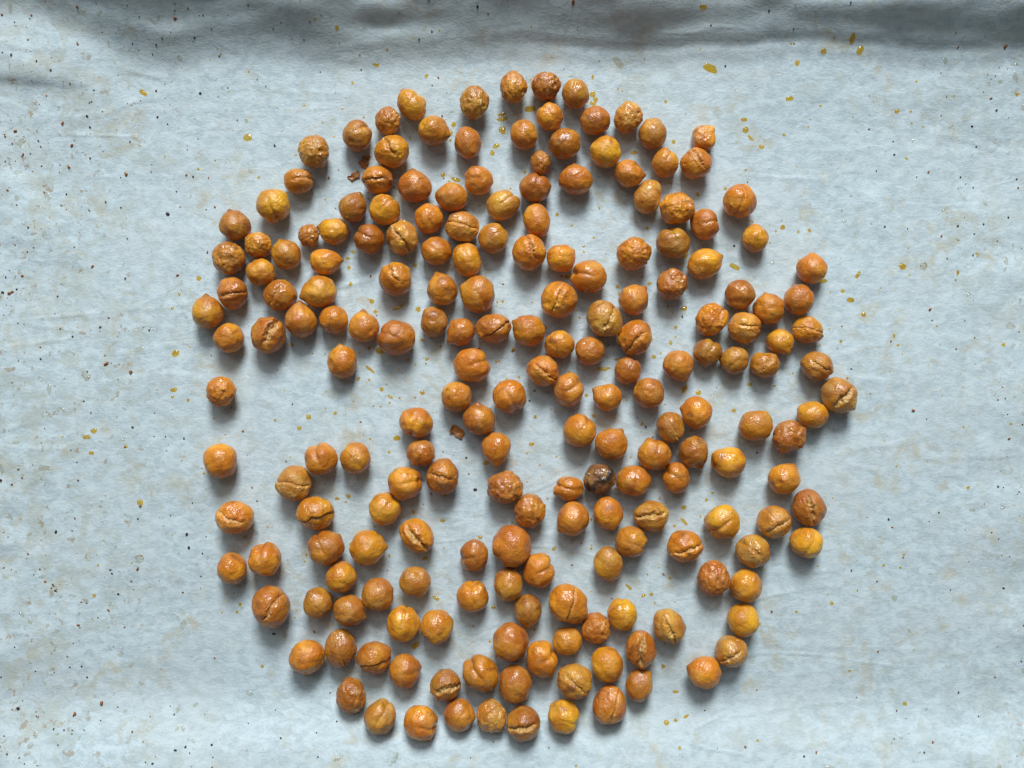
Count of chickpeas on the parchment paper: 200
